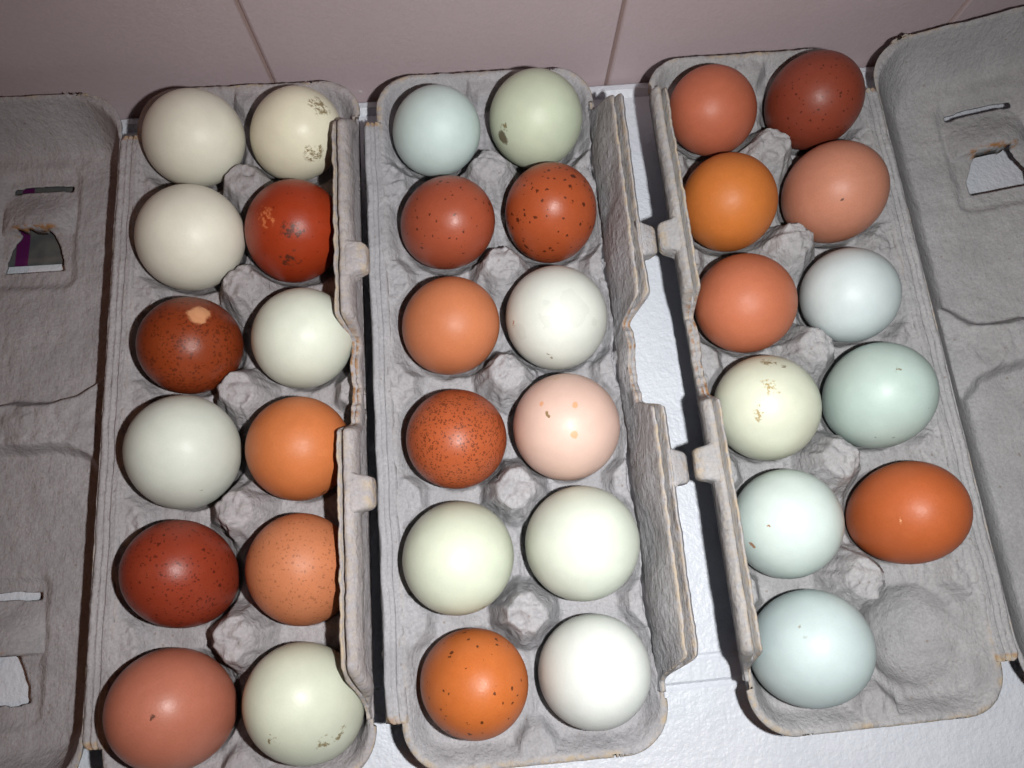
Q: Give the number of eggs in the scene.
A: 35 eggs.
